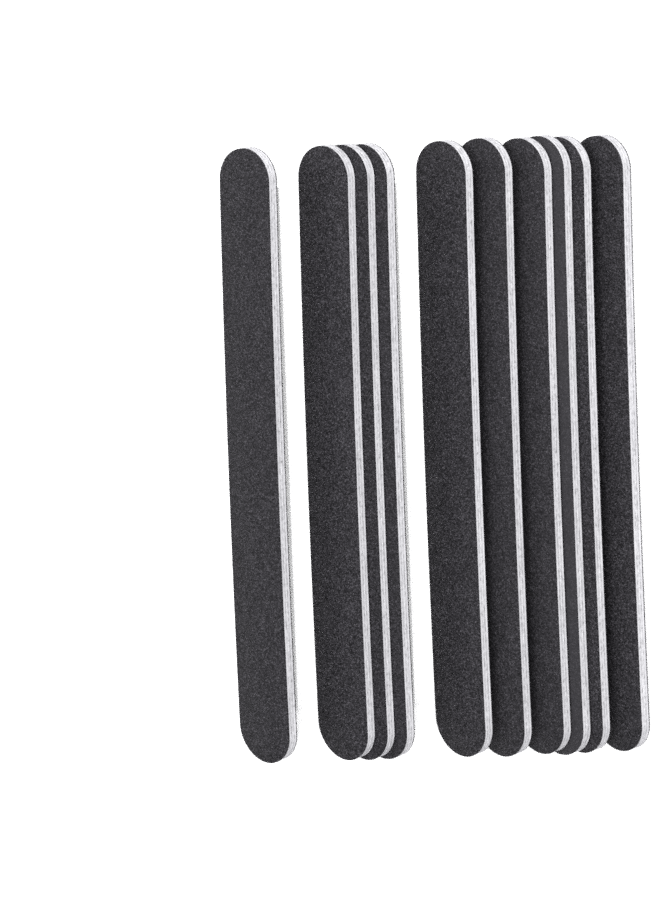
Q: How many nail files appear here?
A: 10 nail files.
